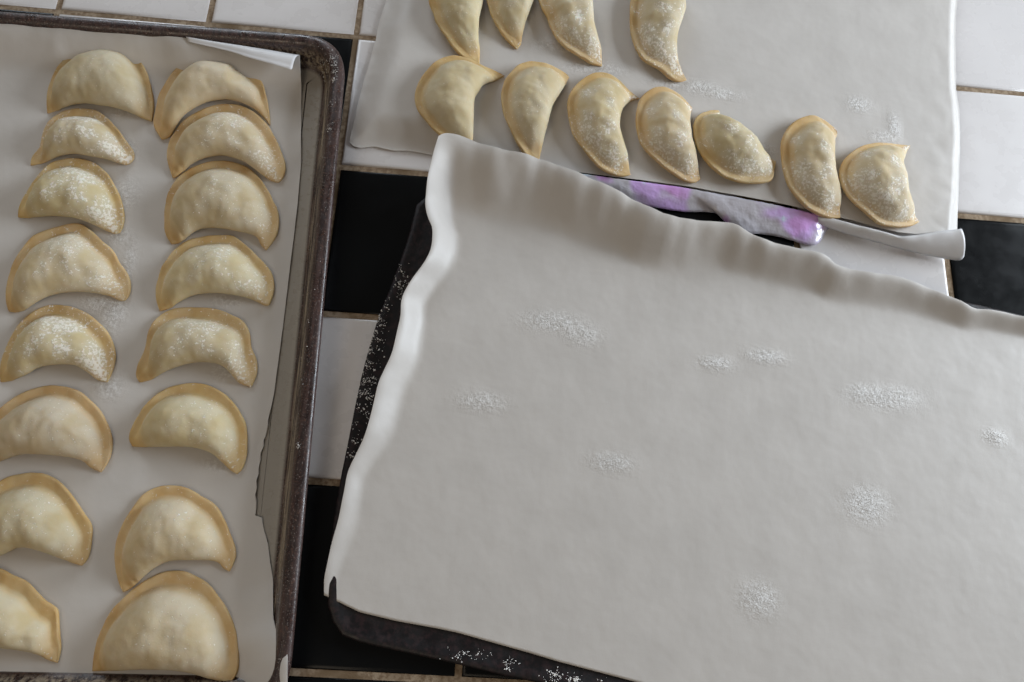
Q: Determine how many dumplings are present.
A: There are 27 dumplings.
